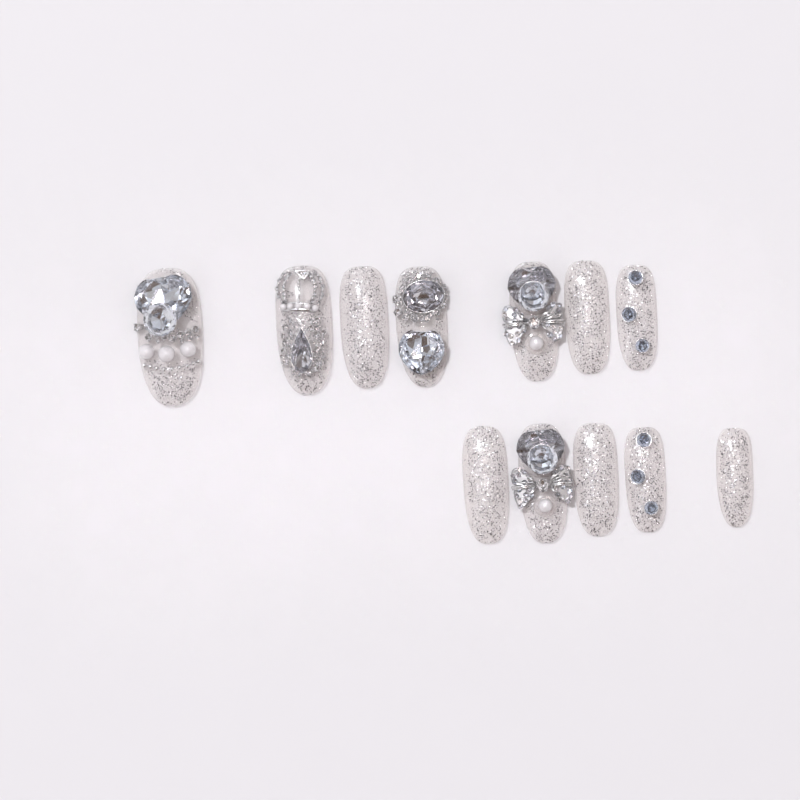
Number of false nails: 12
